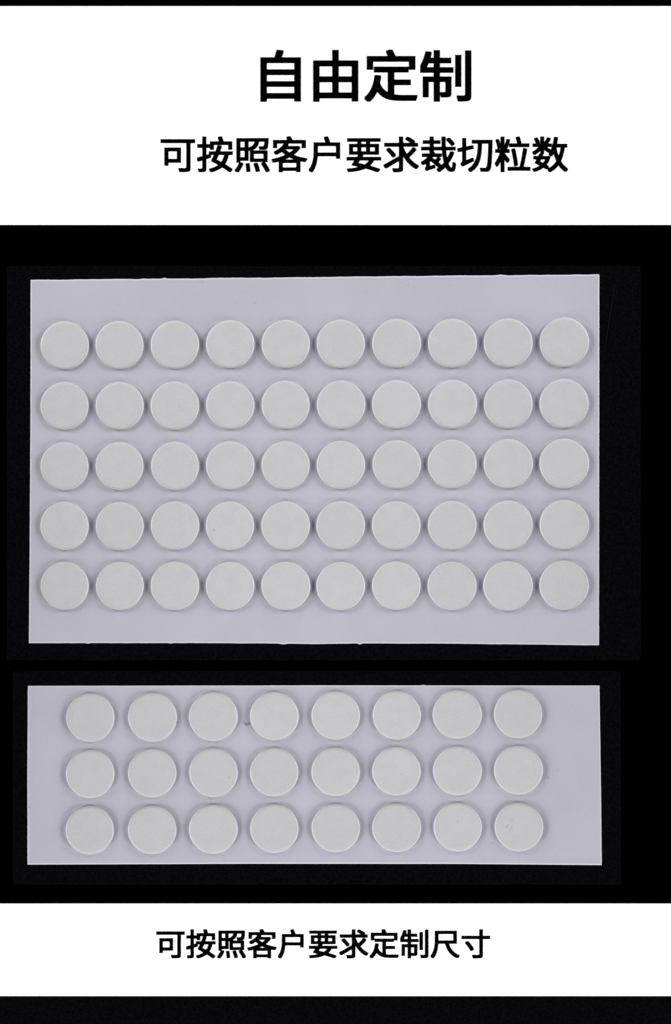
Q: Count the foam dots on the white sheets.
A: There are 74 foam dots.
